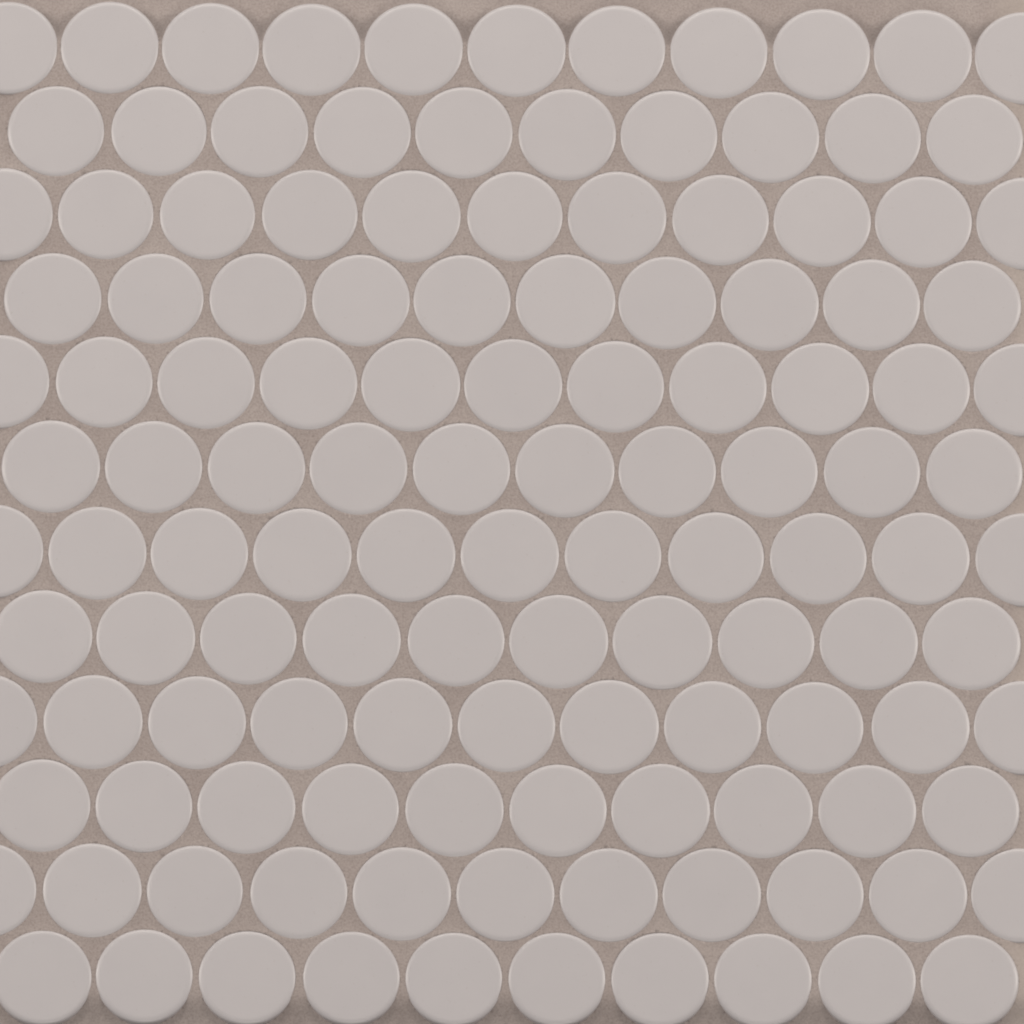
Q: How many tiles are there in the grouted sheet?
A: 126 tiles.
